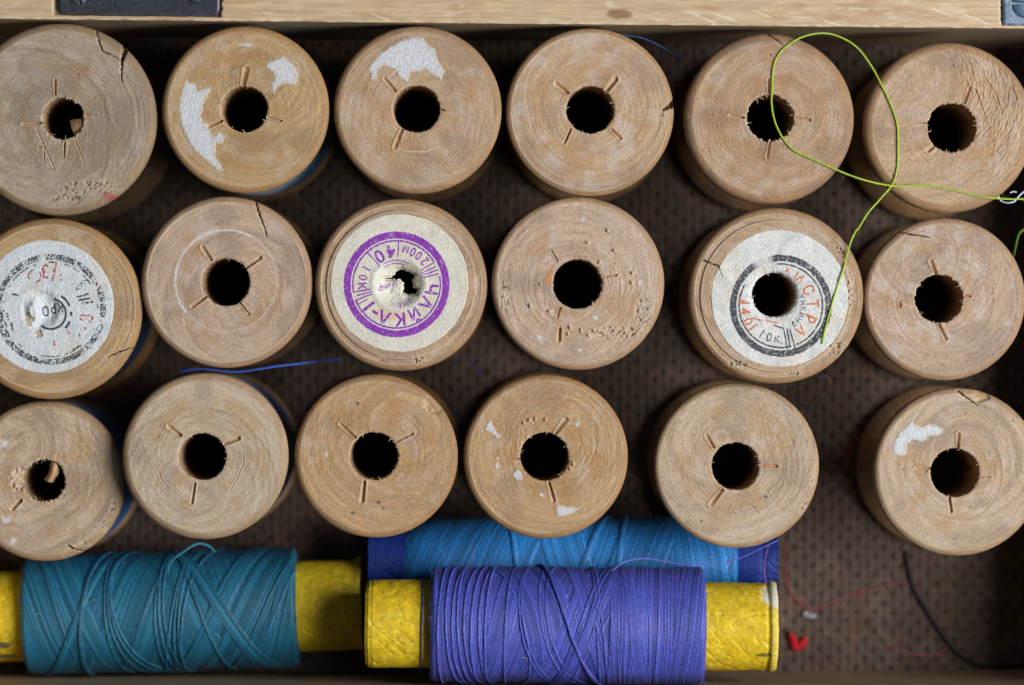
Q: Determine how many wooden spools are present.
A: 18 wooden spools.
